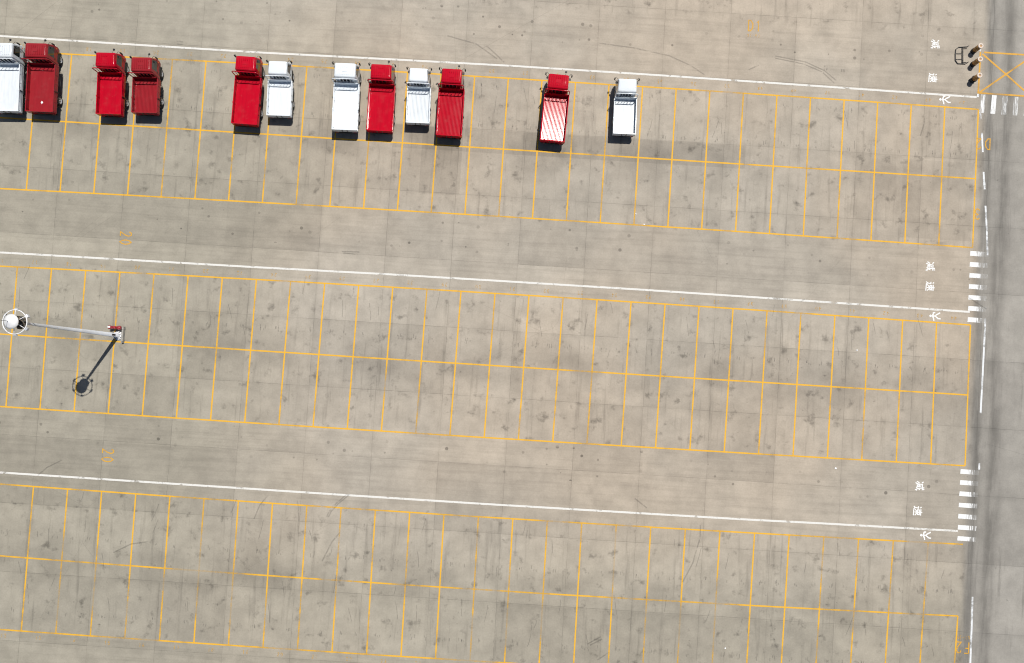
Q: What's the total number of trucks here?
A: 12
